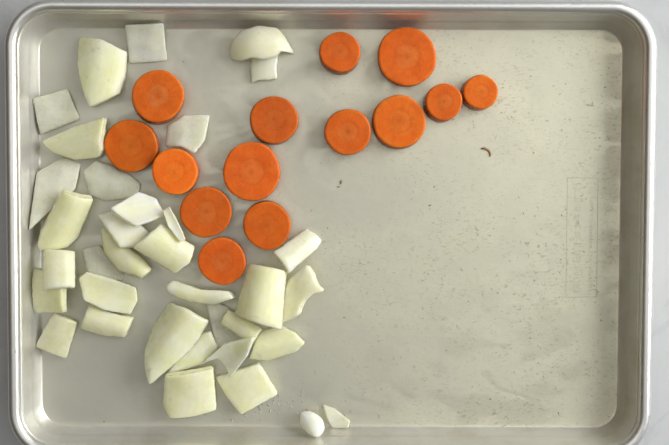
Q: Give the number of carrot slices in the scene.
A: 14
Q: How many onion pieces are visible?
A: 35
